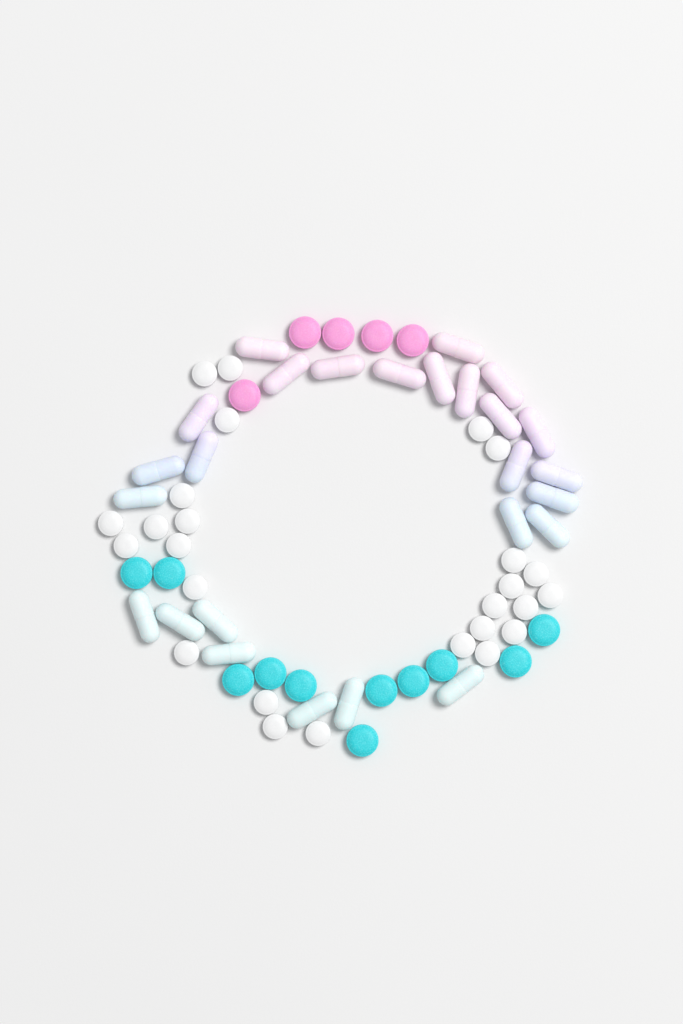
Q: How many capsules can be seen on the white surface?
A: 26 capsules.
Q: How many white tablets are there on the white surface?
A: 26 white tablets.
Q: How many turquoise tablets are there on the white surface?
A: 11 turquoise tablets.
